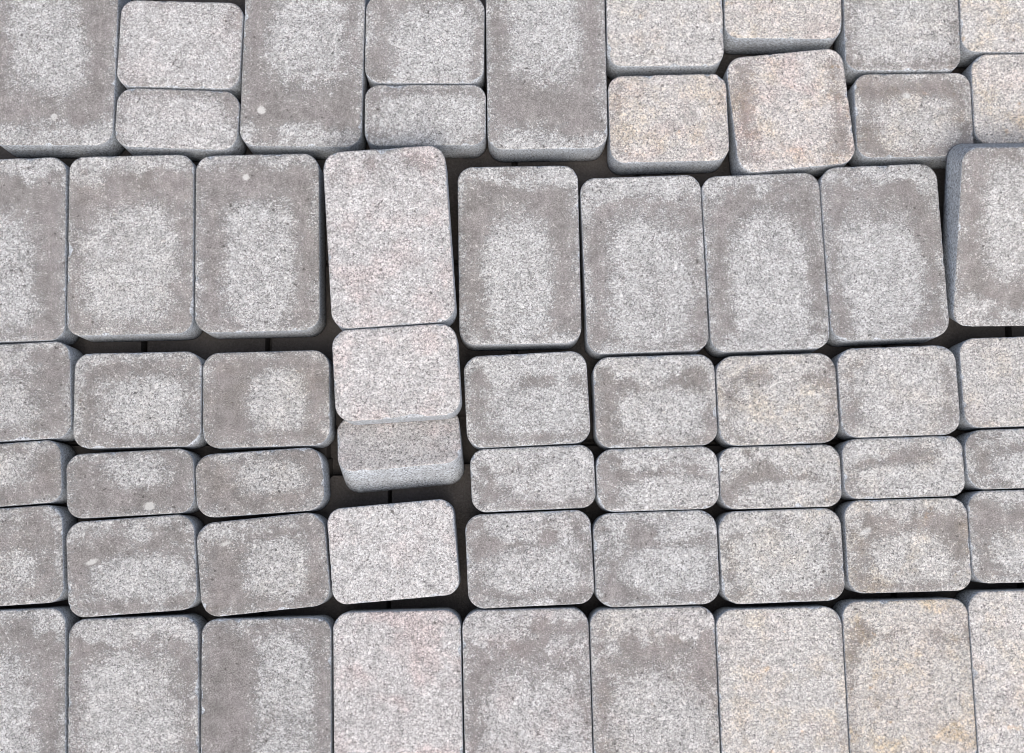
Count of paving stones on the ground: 60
